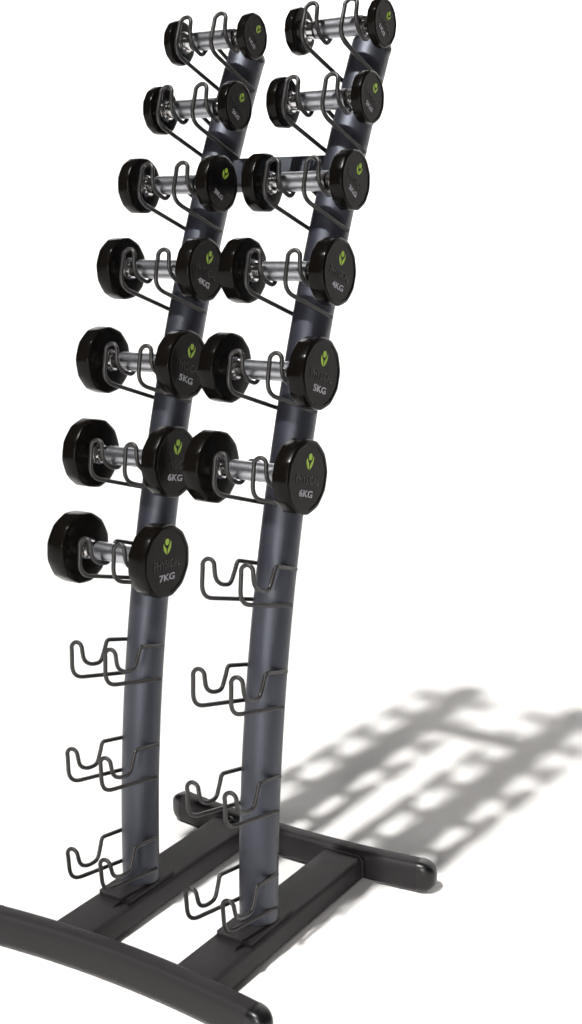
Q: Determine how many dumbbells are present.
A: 13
